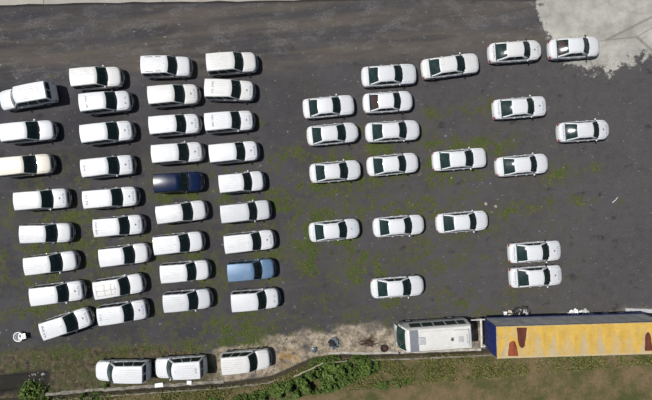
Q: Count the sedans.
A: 20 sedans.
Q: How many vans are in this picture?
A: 38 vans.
